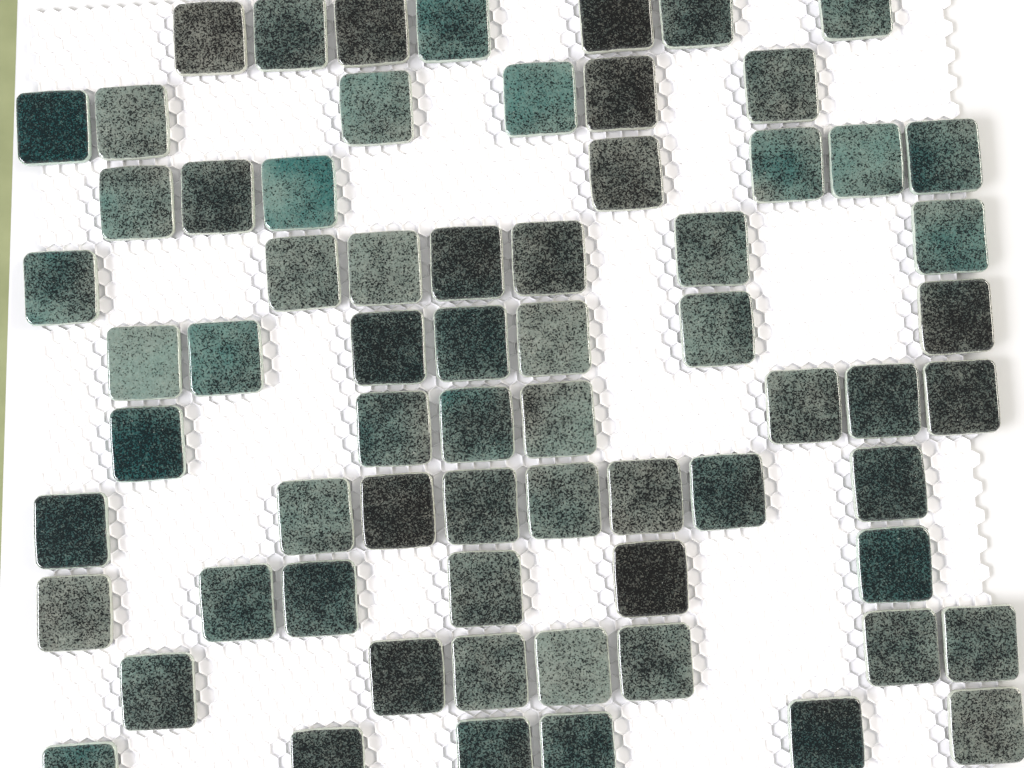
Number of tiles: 68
